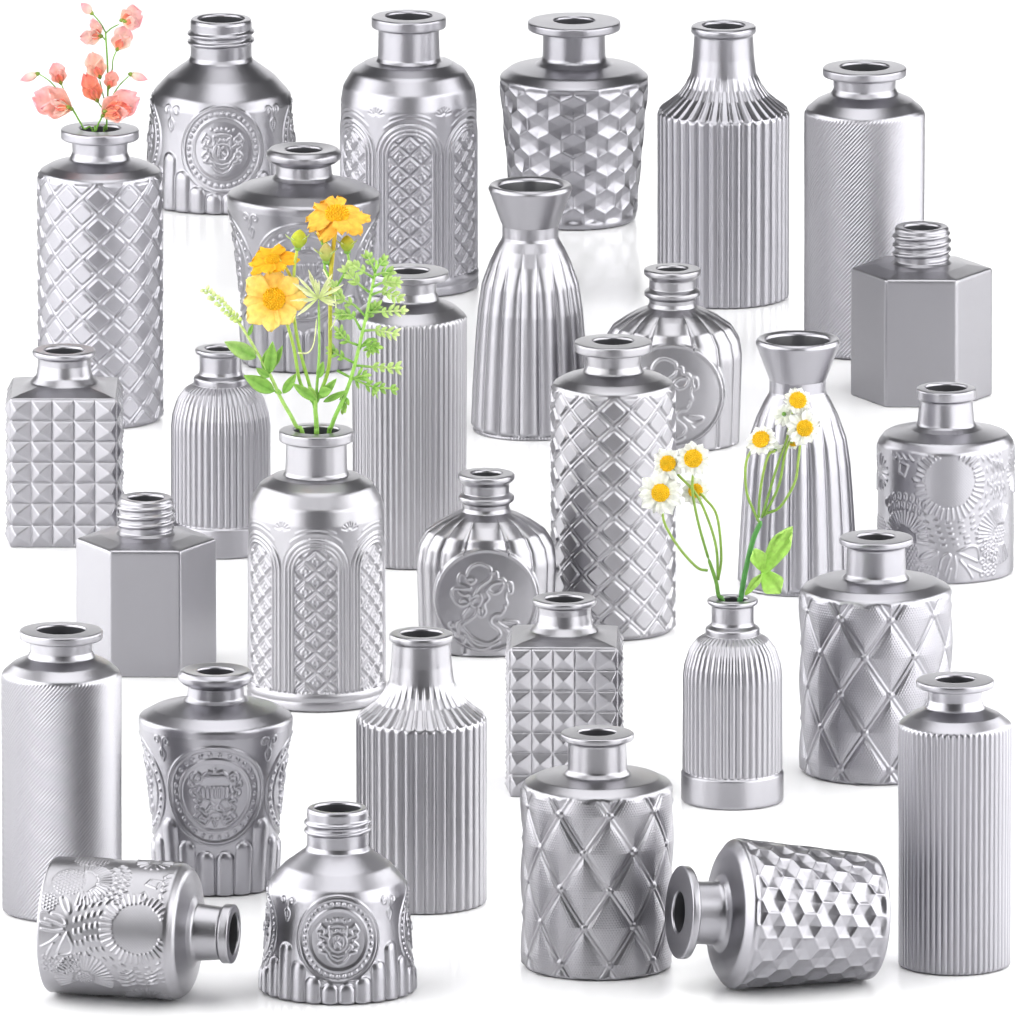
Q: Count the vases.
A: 30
